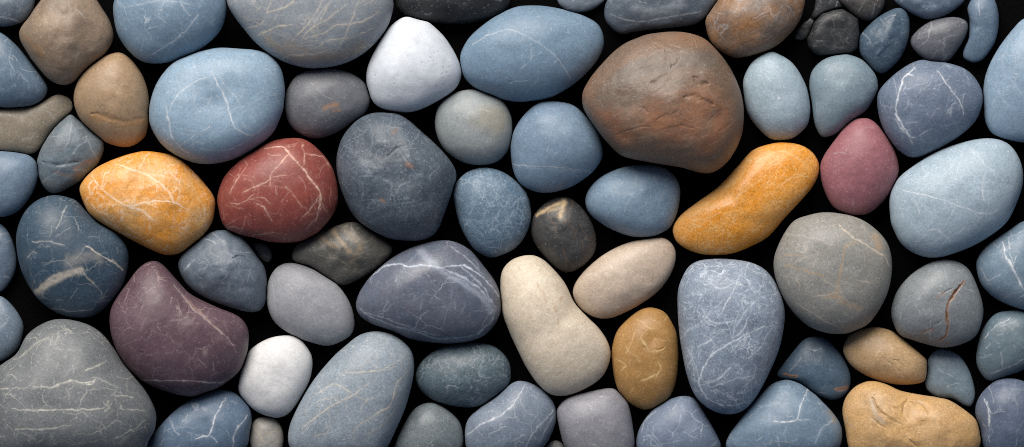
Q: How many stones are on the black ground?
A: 75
